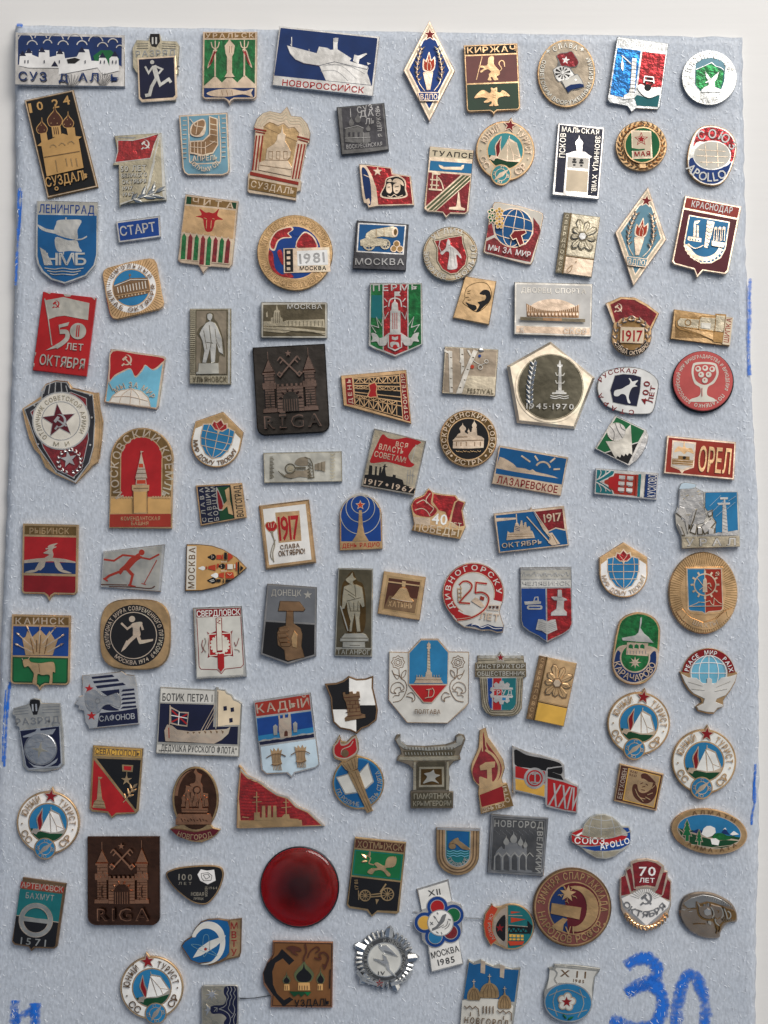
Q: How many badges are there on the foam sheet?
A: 117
